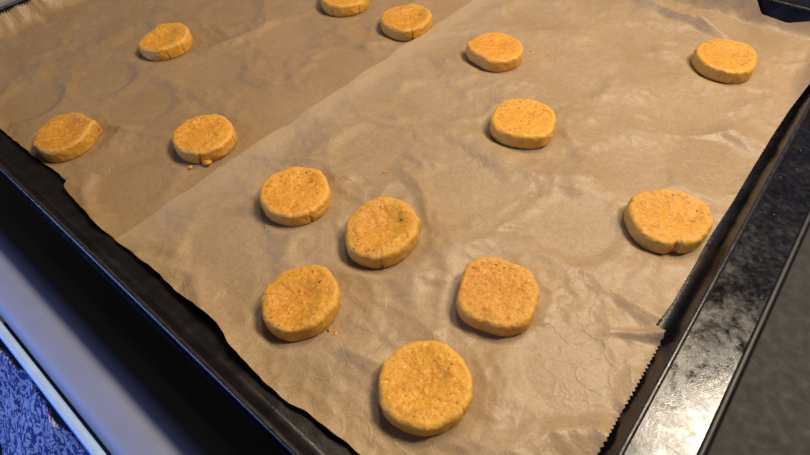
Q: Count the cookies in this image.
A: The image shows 14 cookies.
